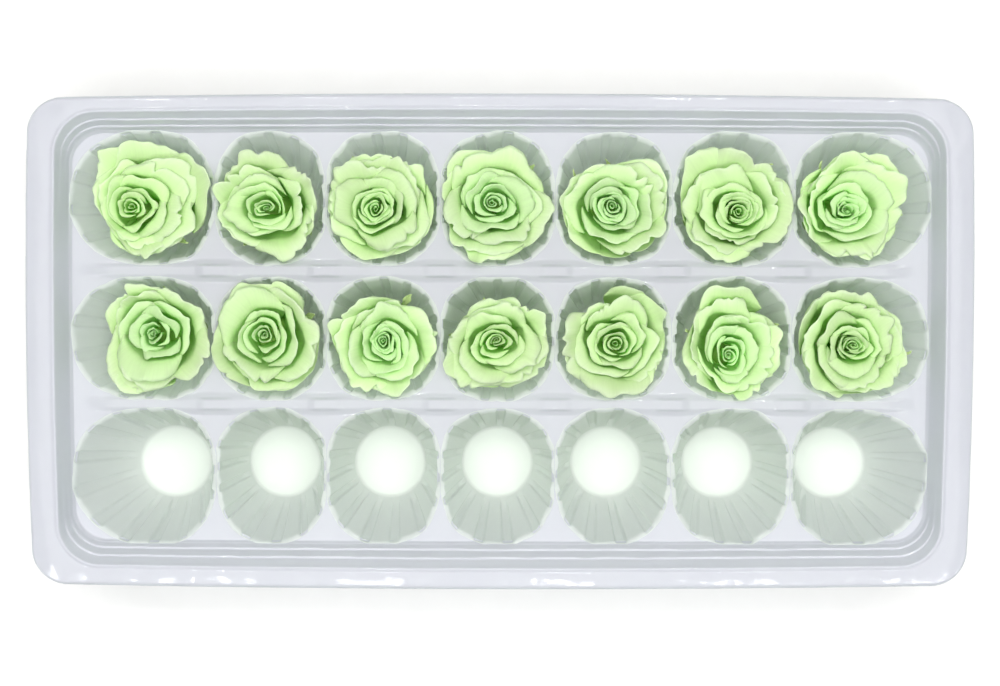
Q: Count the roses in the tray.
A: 14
